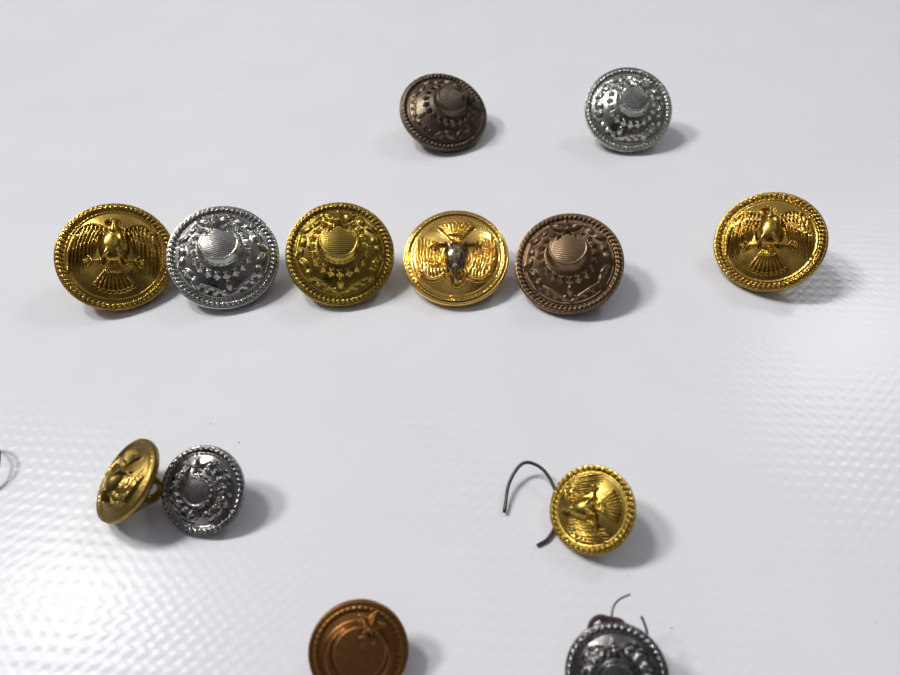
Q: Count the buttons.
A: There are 13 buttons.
